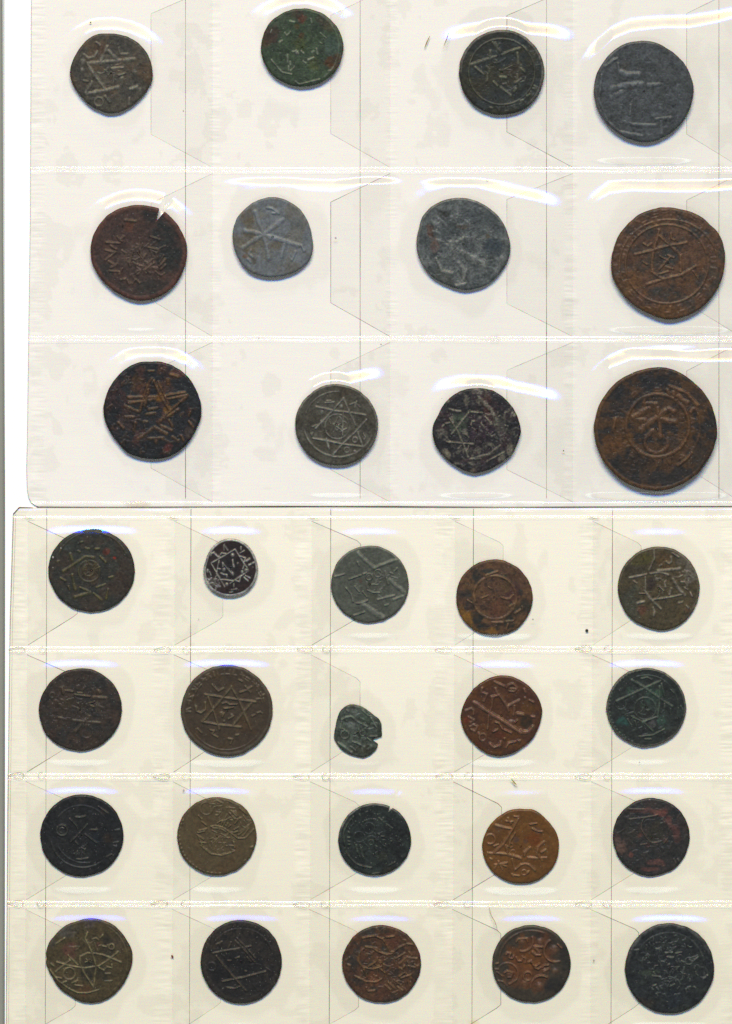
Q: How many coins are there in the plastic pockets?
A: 32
